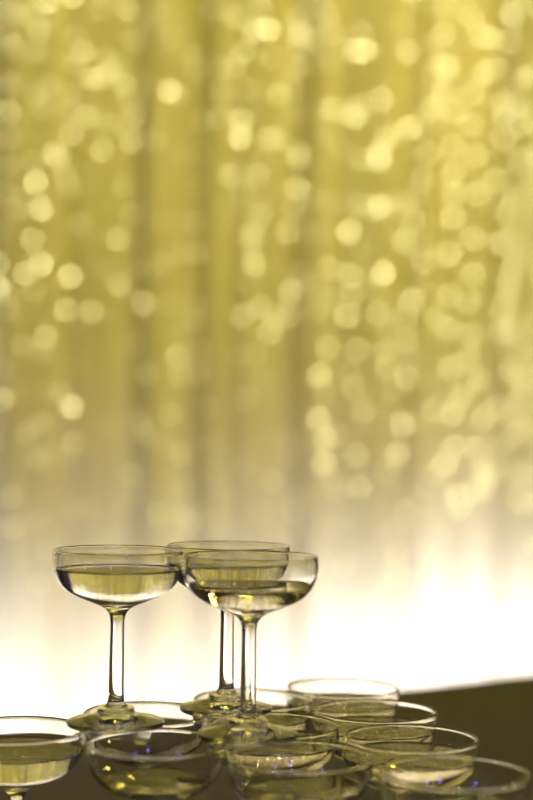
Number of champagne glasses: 13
